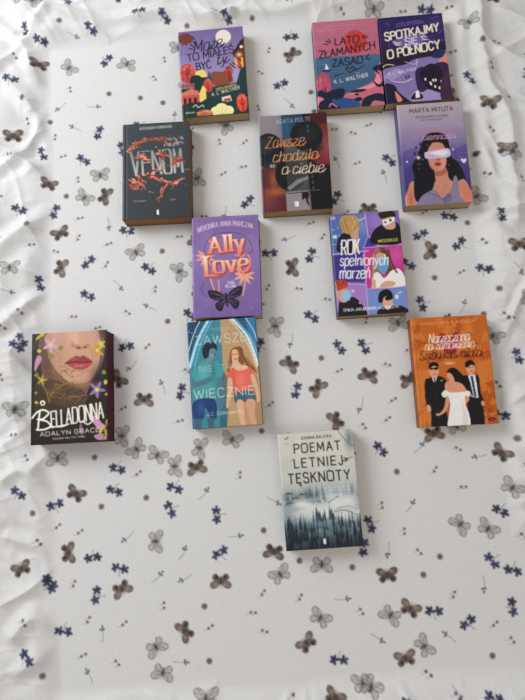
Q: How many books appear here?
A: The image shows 12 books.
